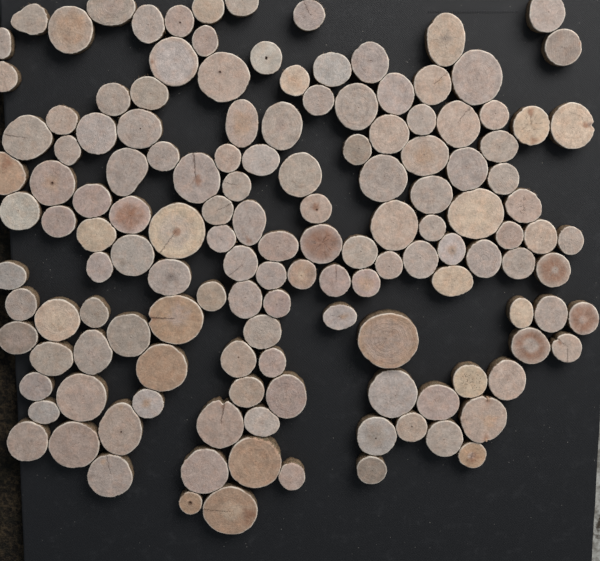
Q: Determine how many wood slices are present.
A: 141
